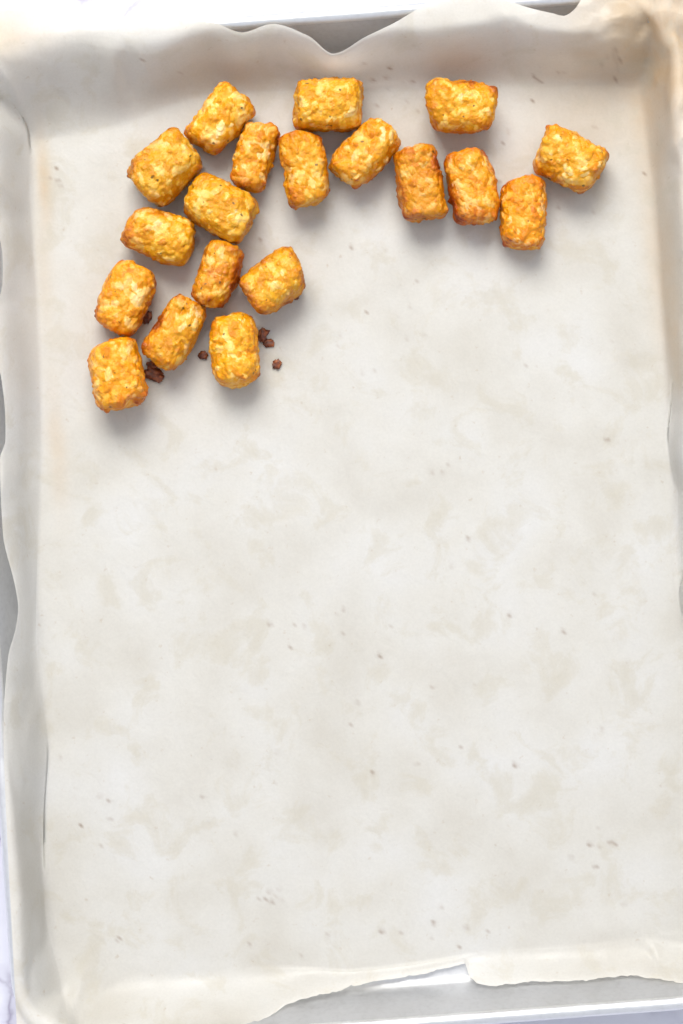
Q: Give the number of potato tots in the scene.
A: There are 19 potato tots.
